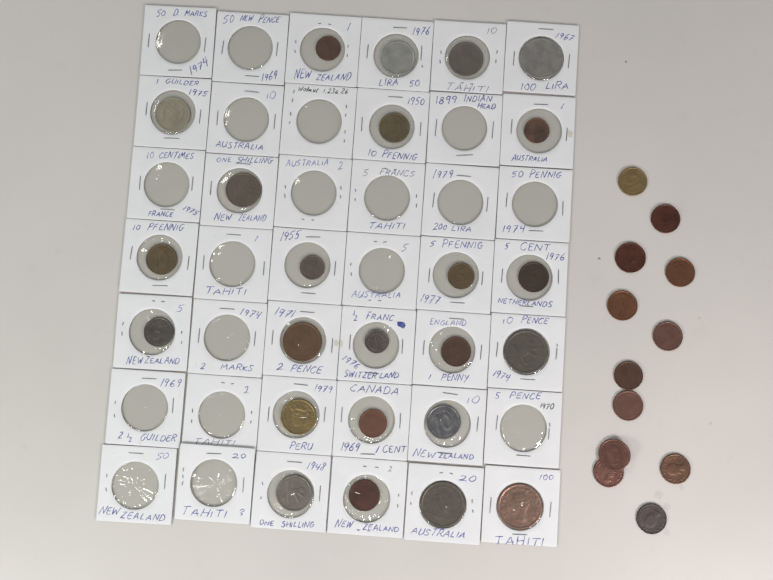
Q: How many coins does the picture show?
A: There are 36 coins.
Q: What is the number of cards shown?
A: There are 42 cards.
